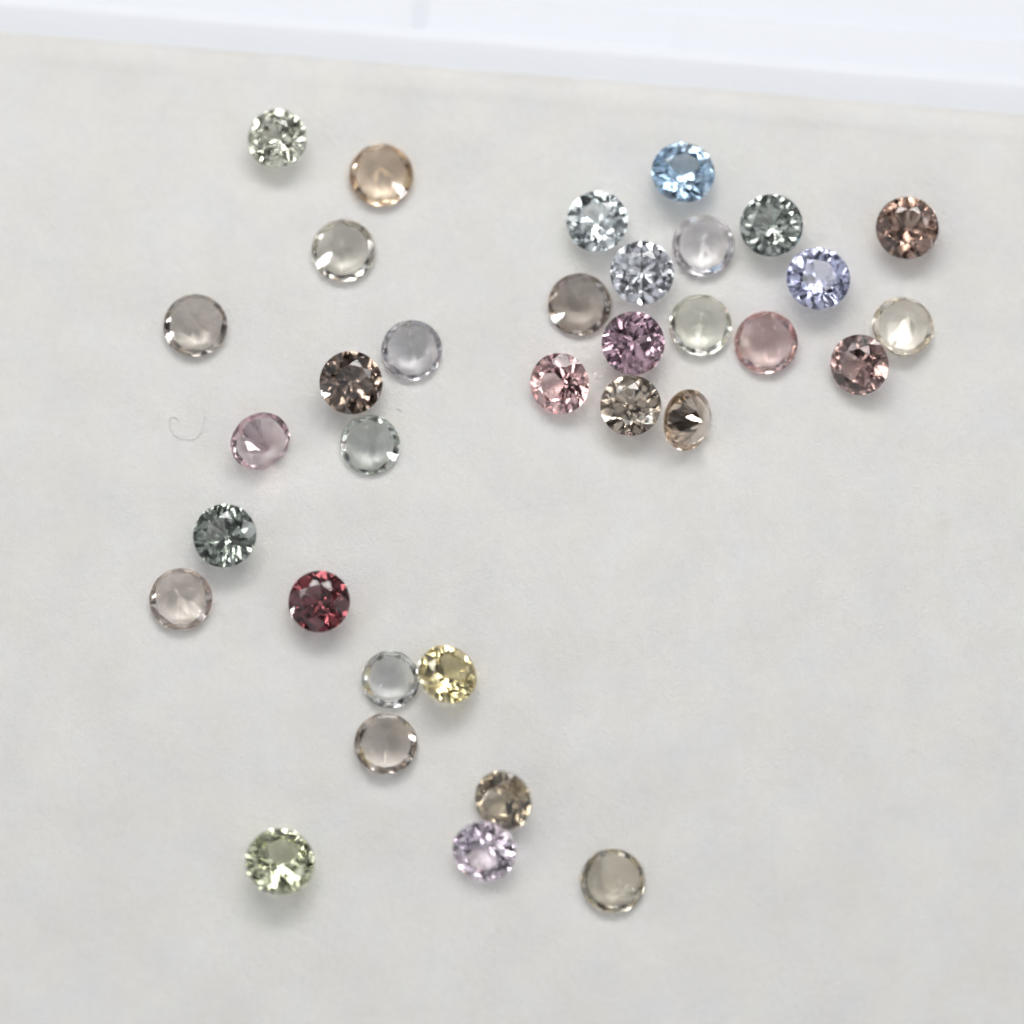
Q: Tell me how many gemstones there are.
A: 34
